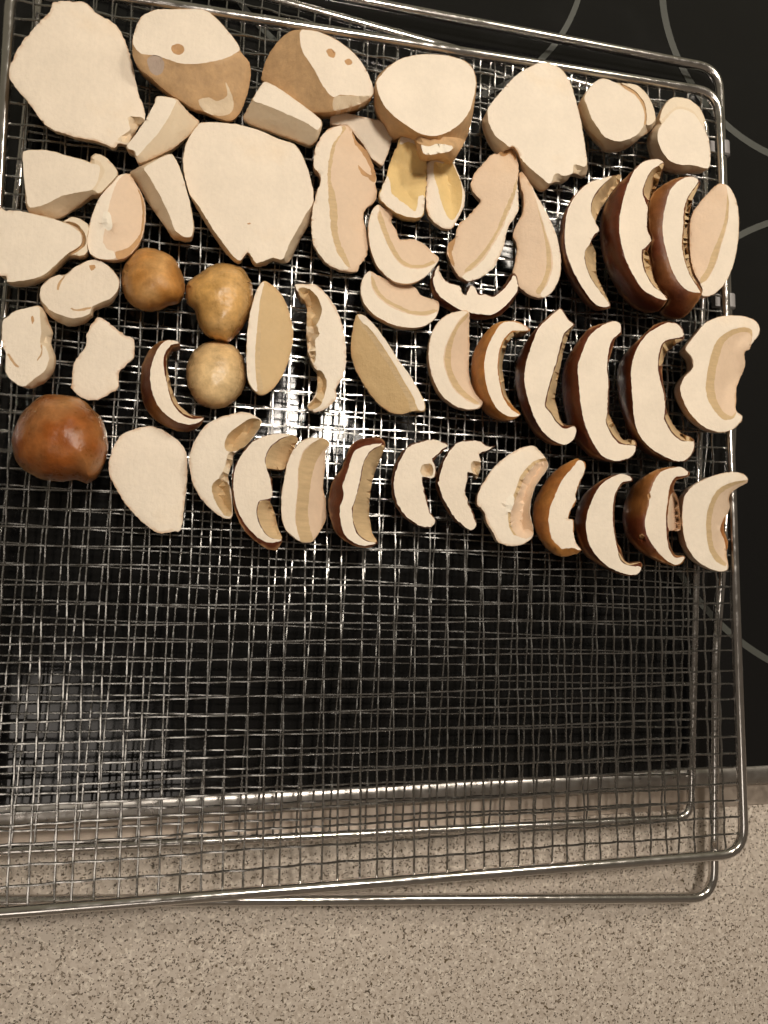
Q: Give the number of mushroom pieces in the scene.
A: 56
